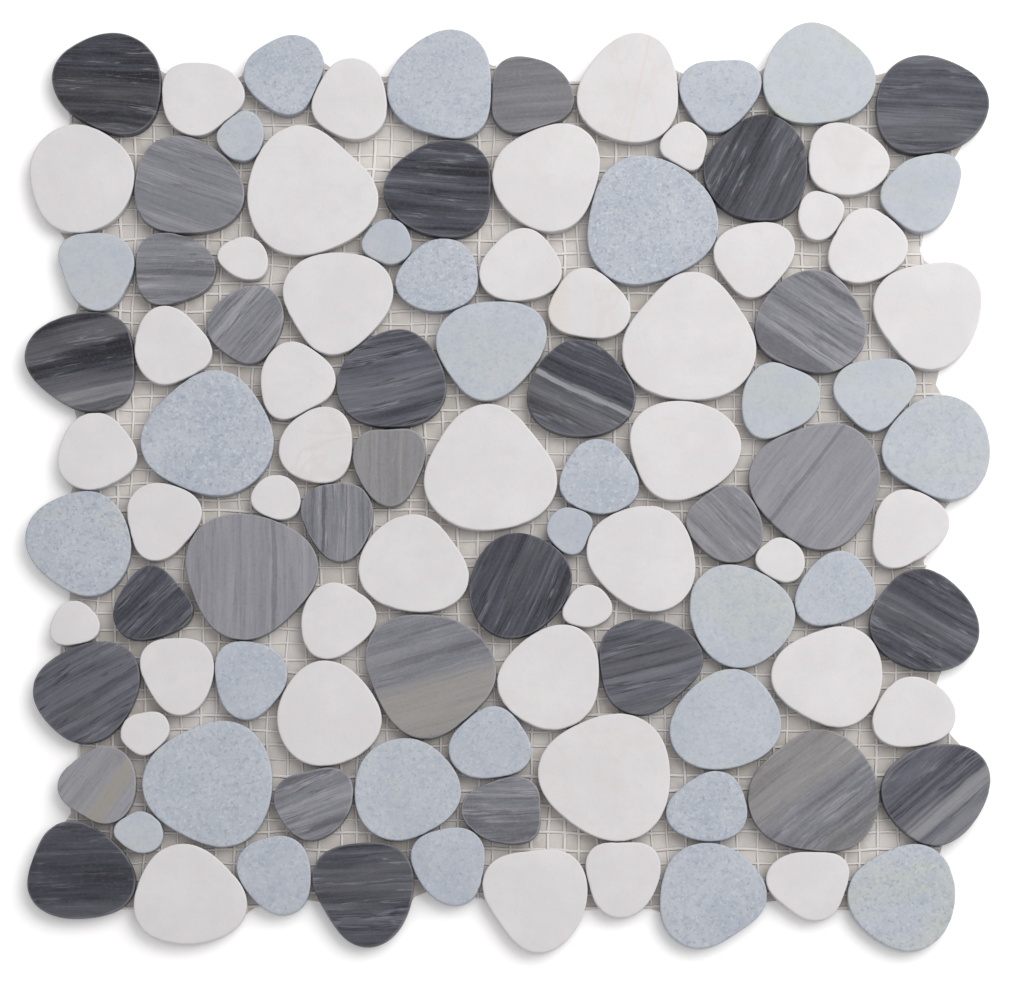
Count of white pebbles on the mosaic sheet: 43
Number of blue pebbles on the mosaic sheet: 31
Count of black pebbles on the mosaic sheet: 15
